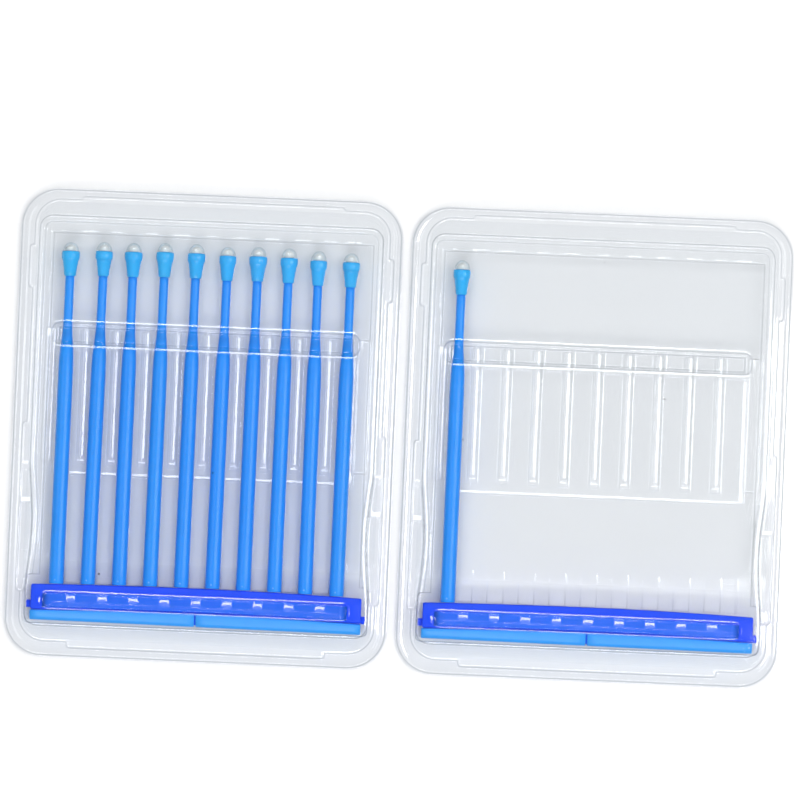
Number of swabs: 11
